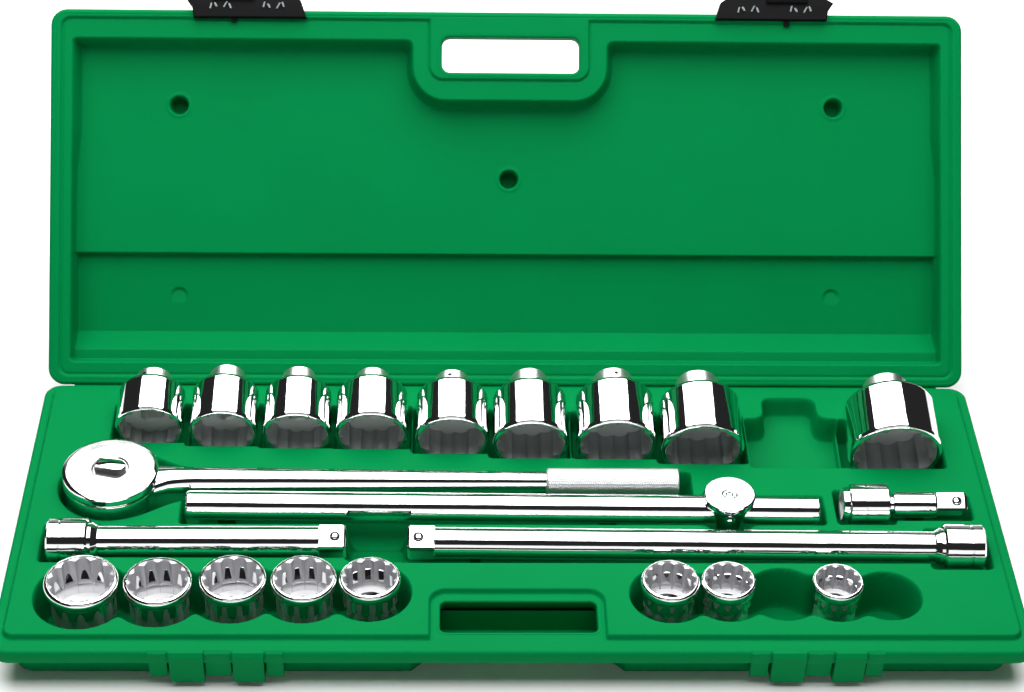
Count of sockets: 17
